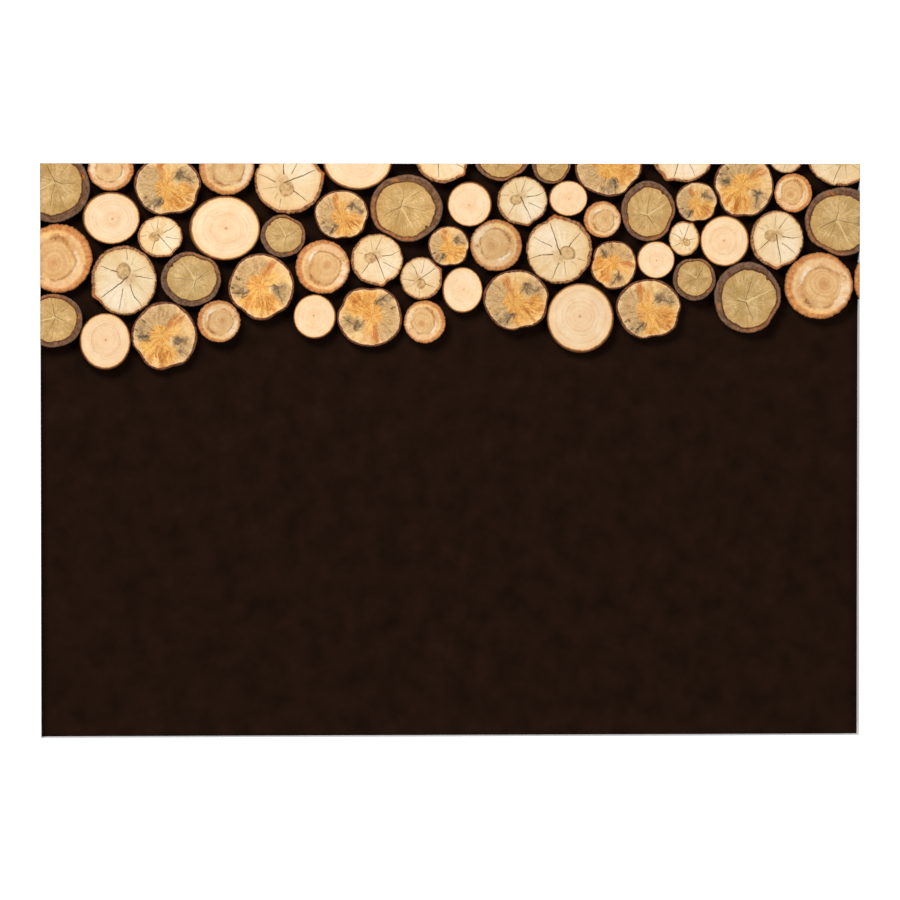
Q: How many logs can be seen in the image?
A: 58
